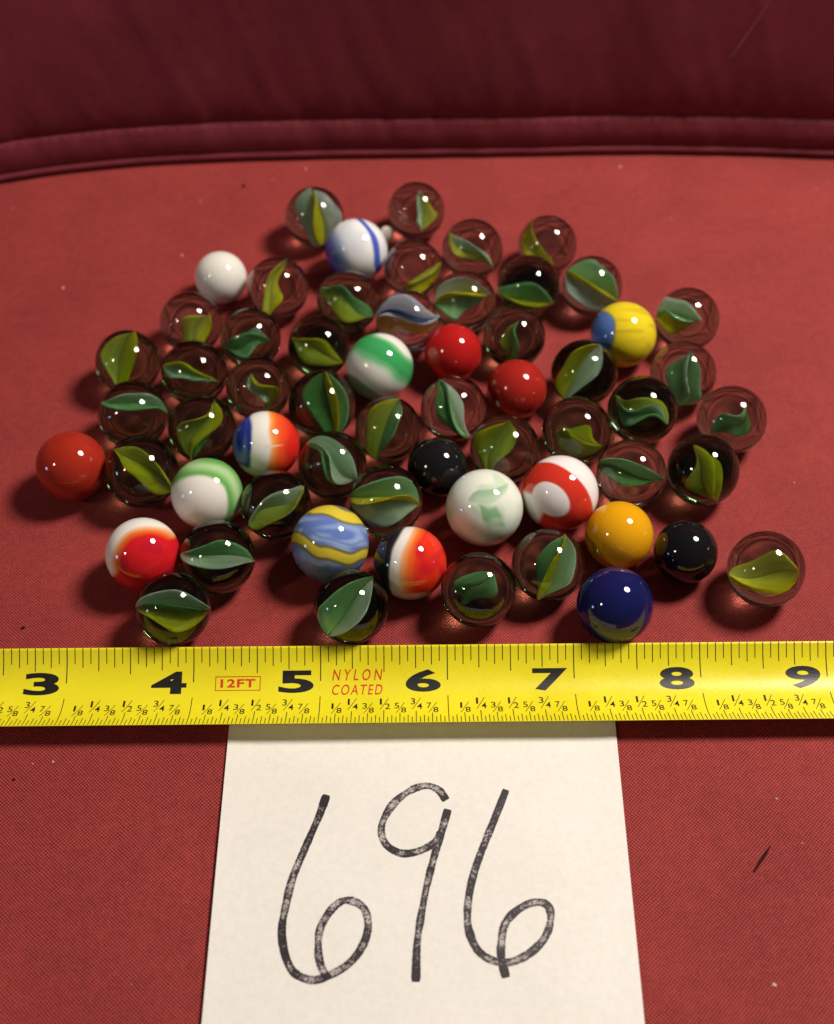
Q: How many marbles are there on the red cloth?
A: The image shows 60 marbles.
